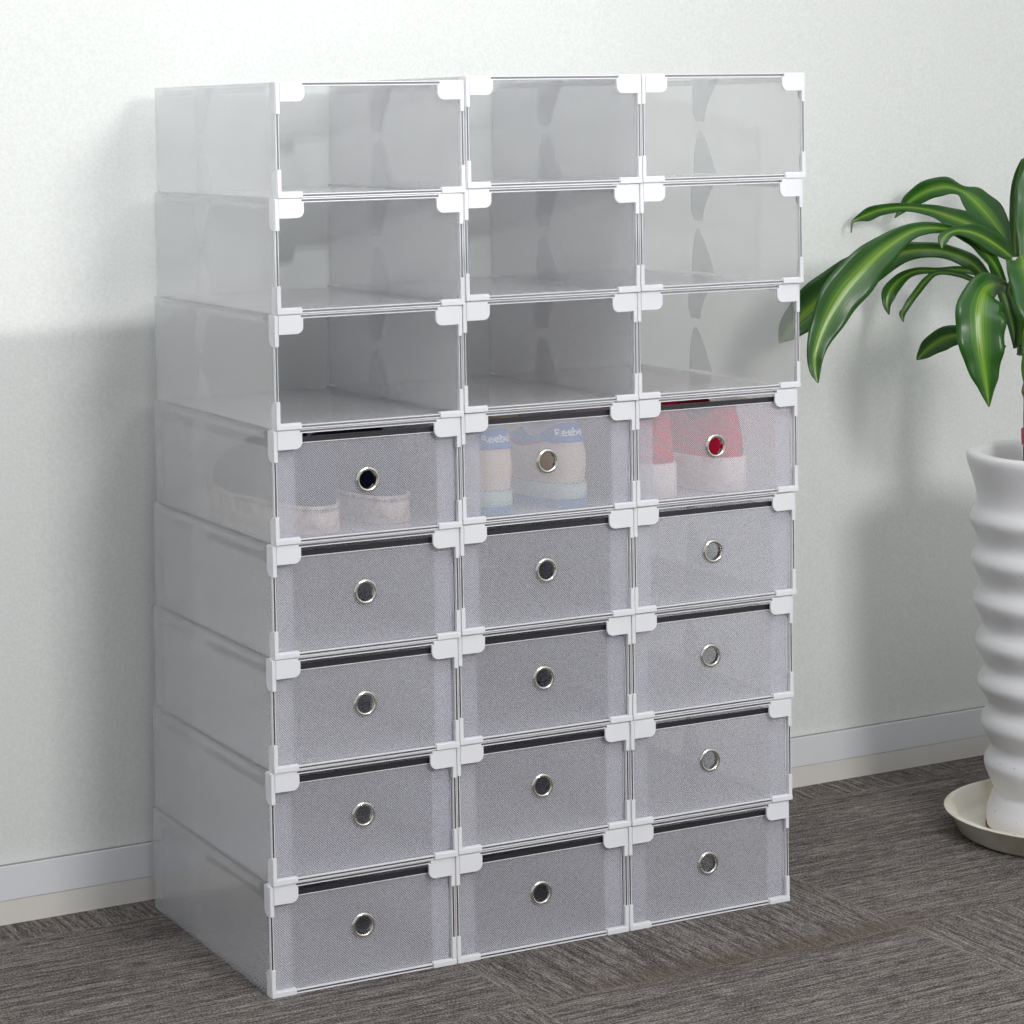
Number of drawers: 15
